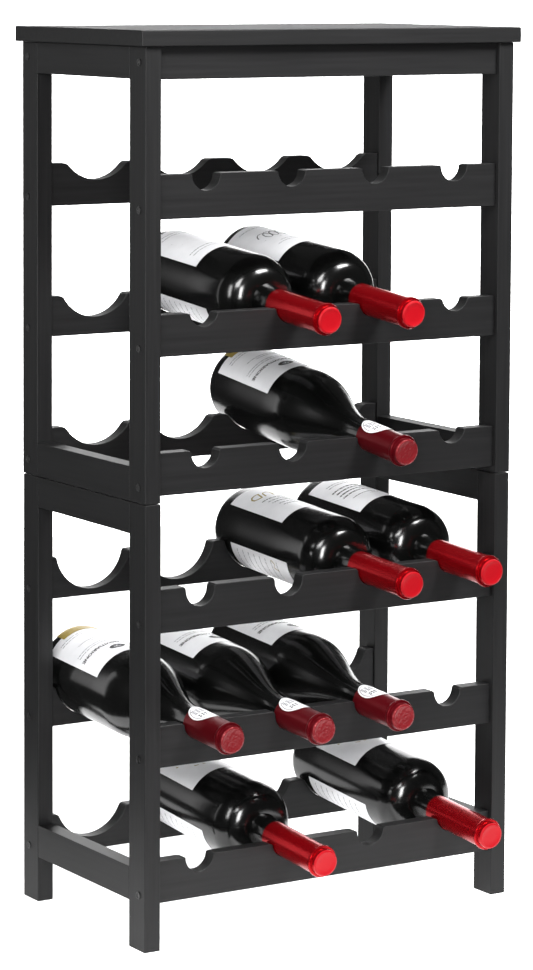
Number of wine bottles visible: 10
